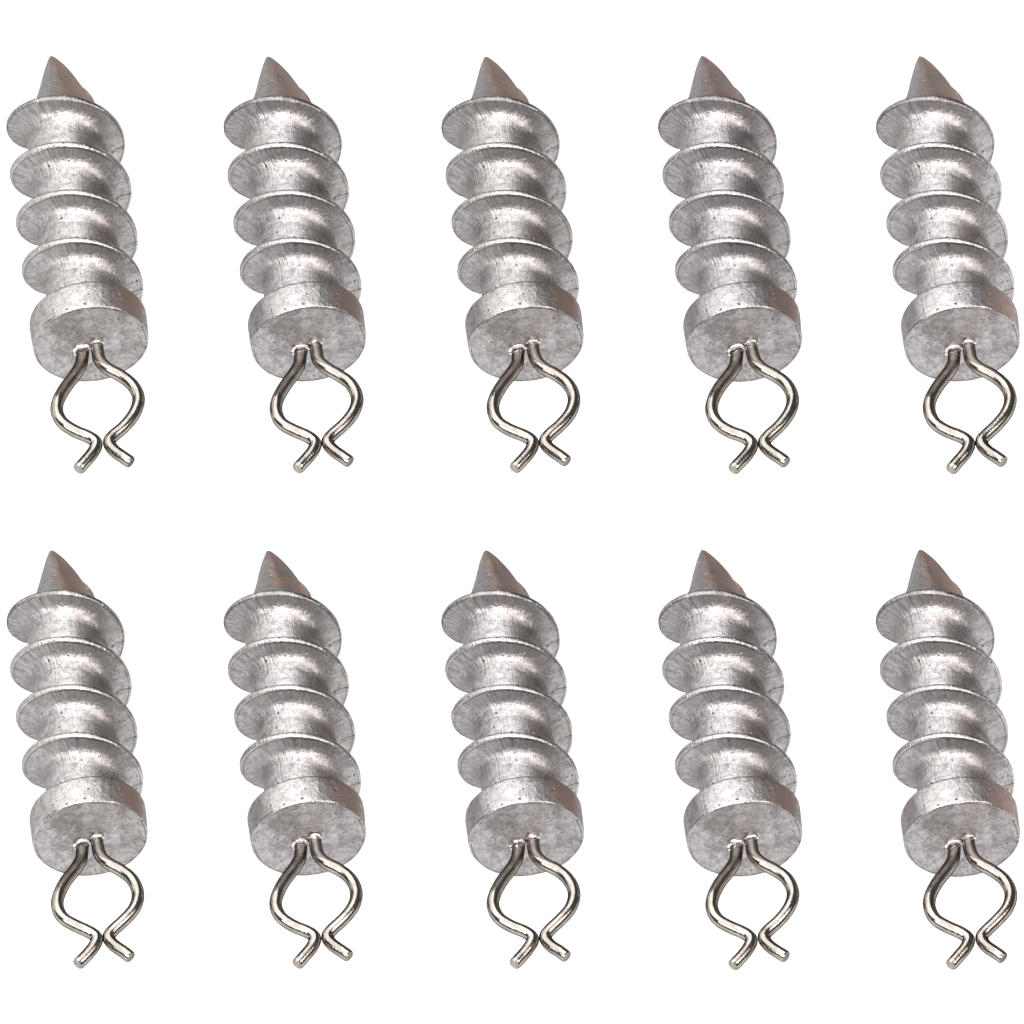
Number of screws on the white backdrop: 10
